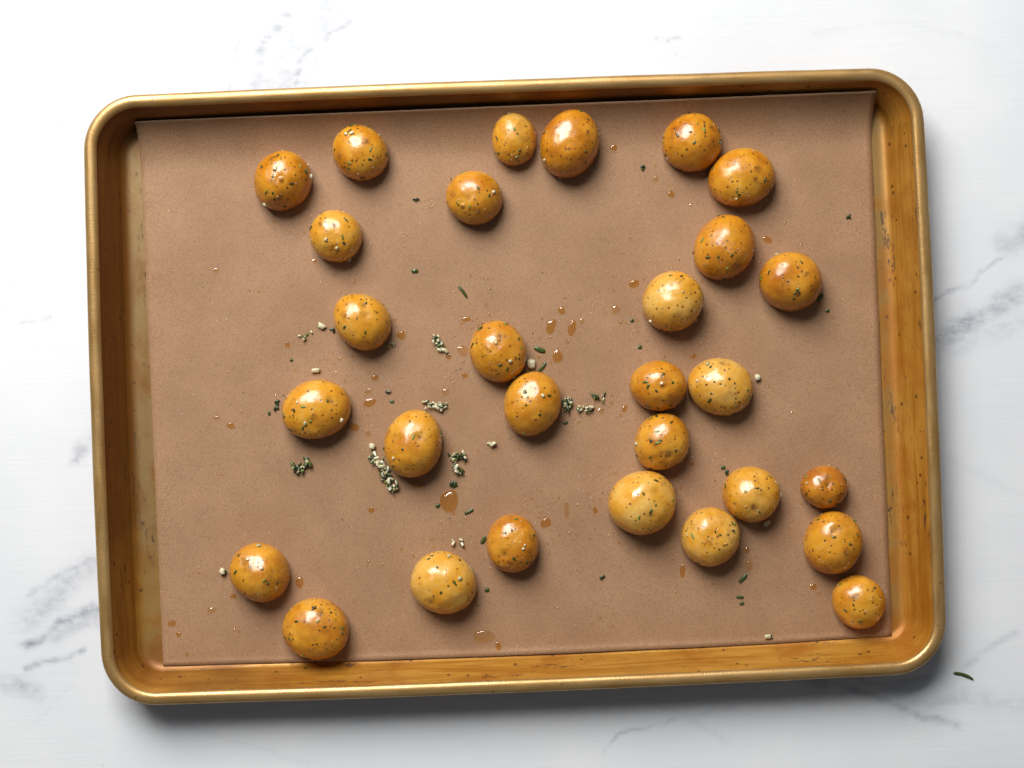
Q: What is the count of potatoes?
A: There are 29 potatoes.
